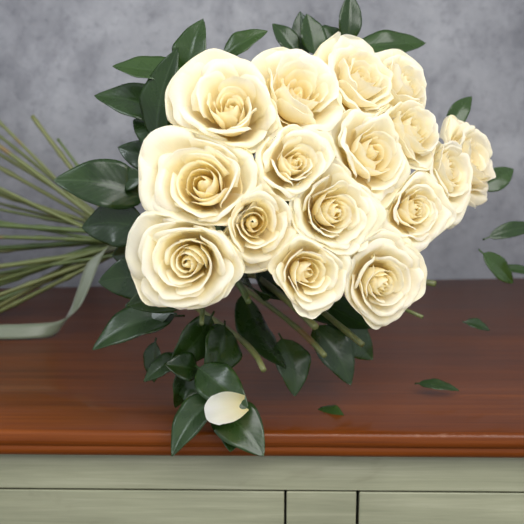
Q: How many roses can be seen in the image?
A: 16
